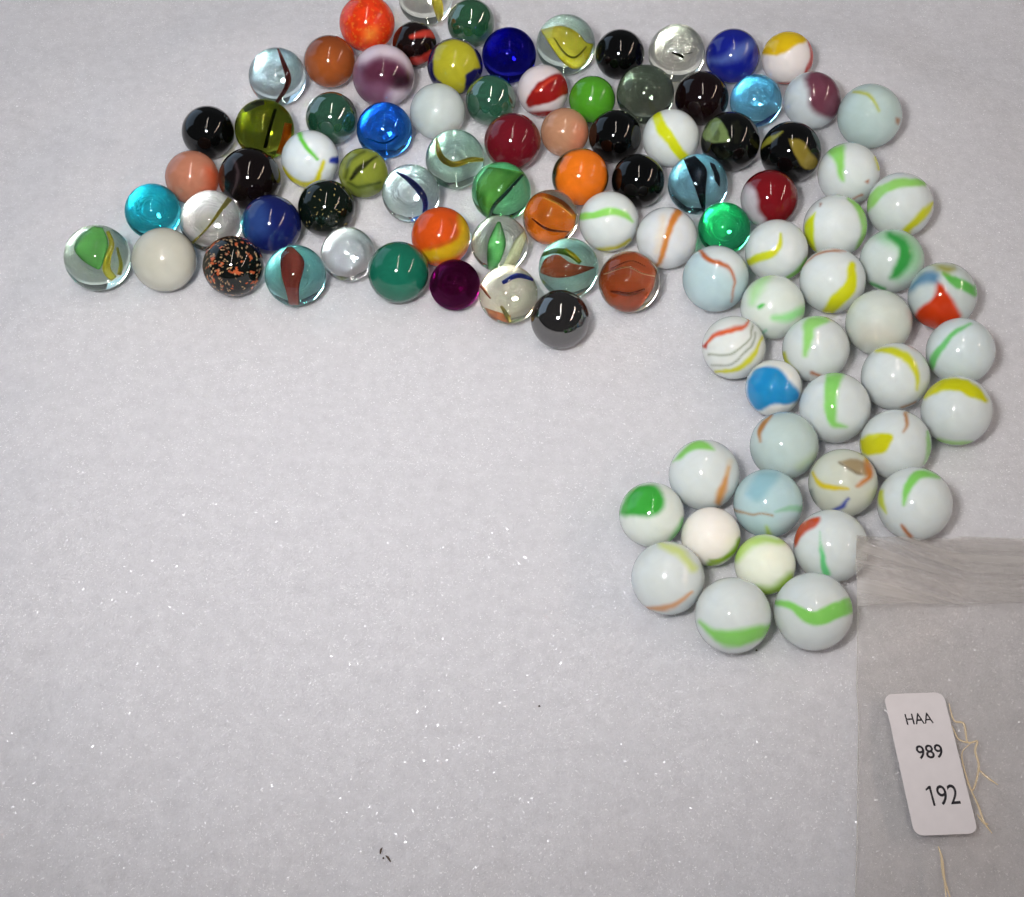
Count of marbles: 95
